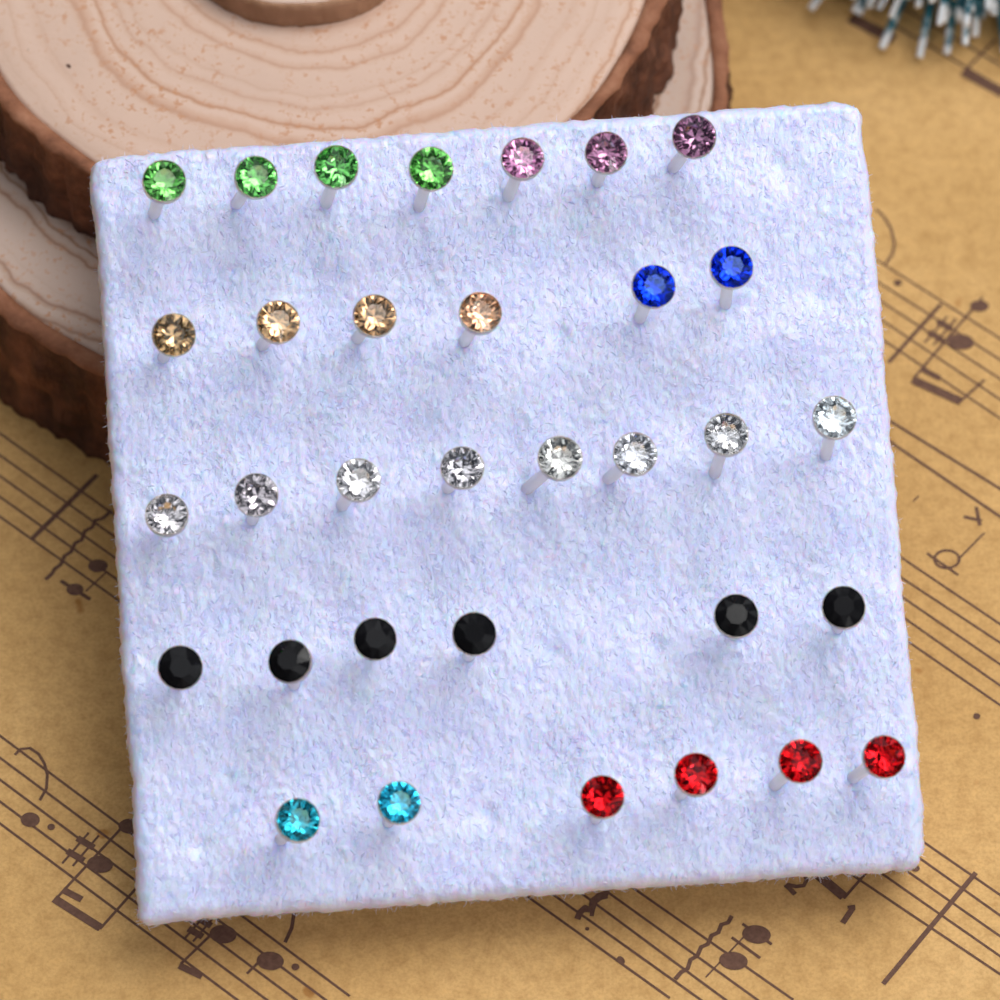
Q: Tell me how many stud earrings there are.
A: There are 33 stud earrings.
